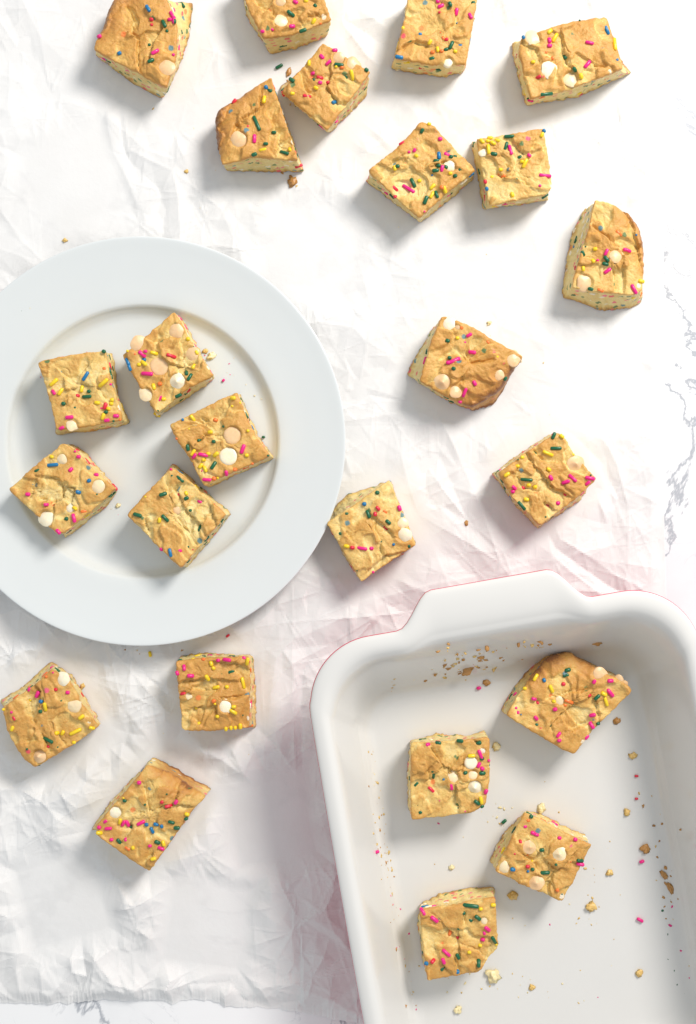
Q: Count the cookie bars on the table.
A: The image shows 24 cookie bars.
